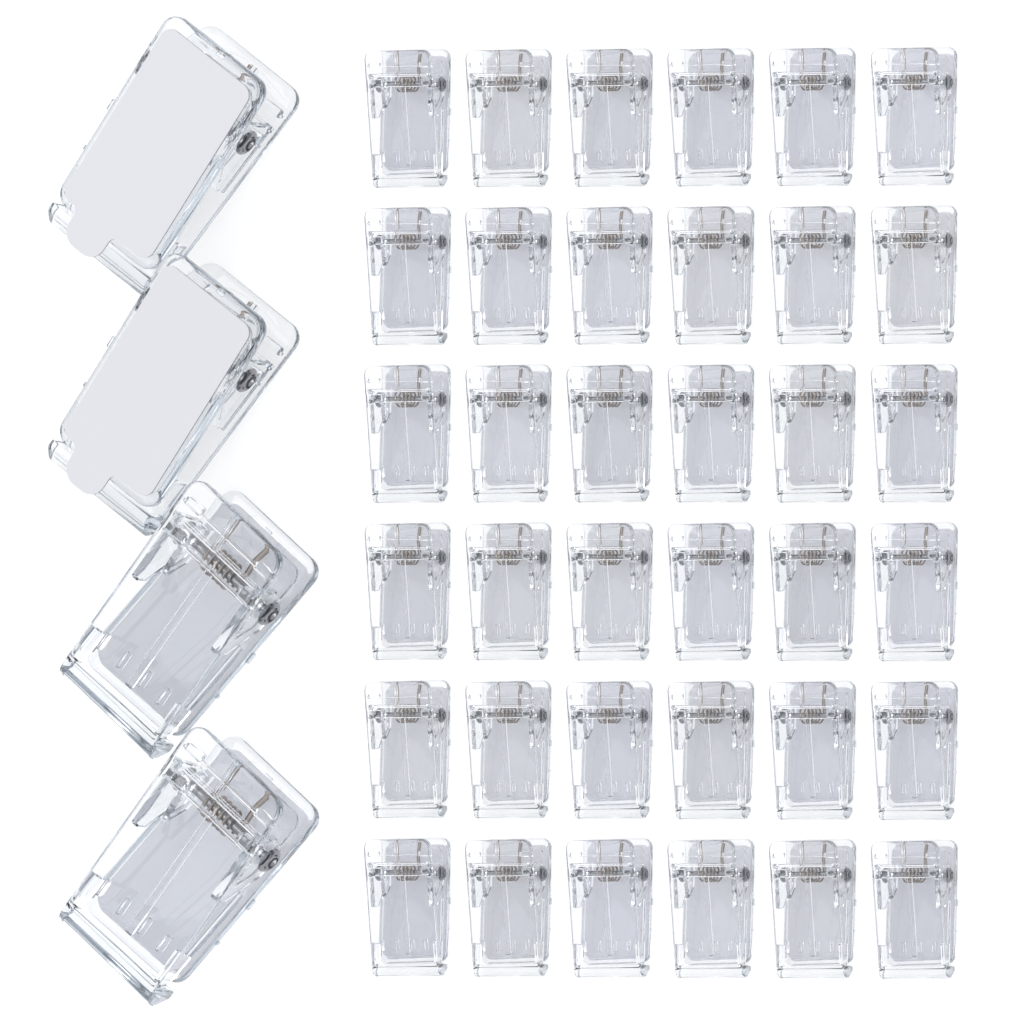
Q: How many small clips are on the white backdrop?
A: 36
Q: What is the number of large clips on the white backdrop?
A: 4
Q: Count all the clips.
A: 40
